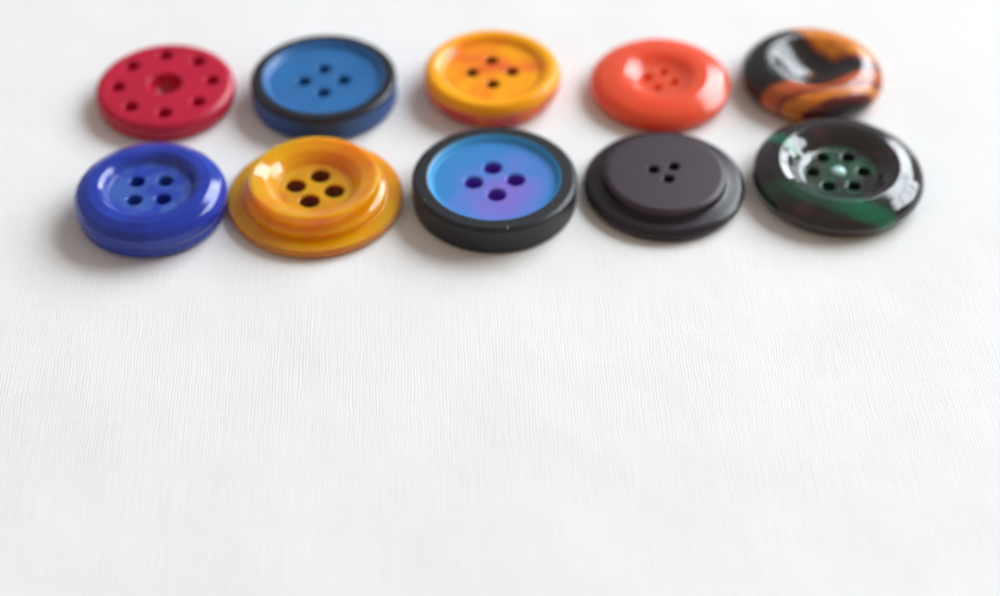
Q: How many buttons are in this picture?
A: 10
